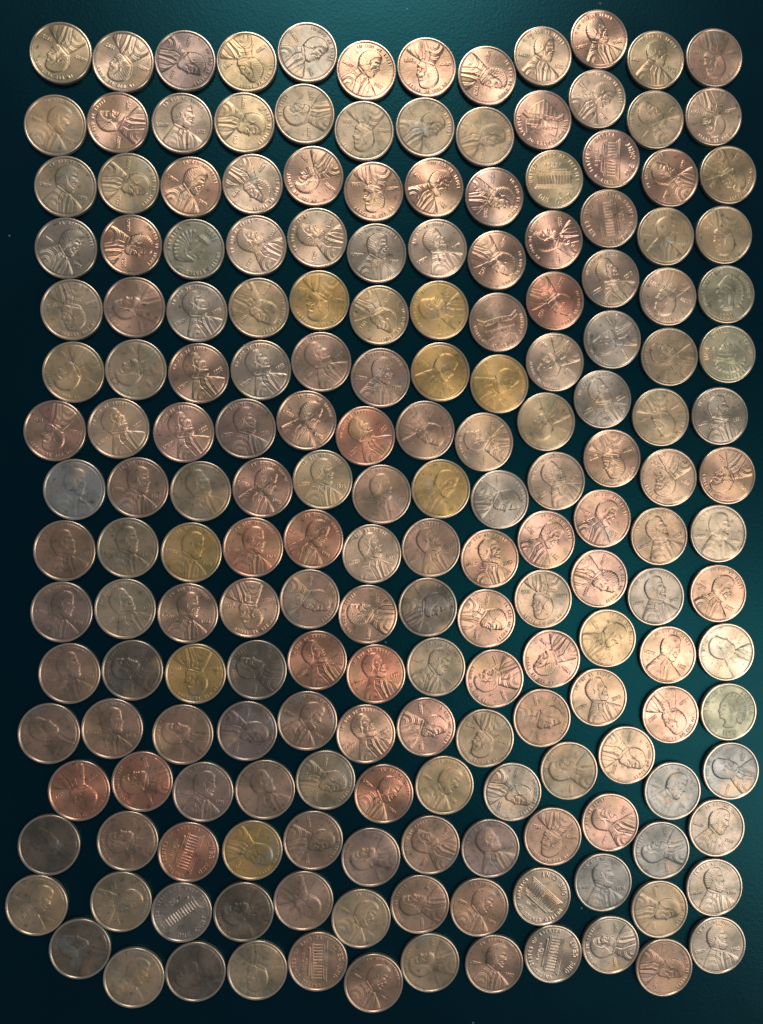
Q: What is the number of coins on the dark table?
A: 192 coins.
